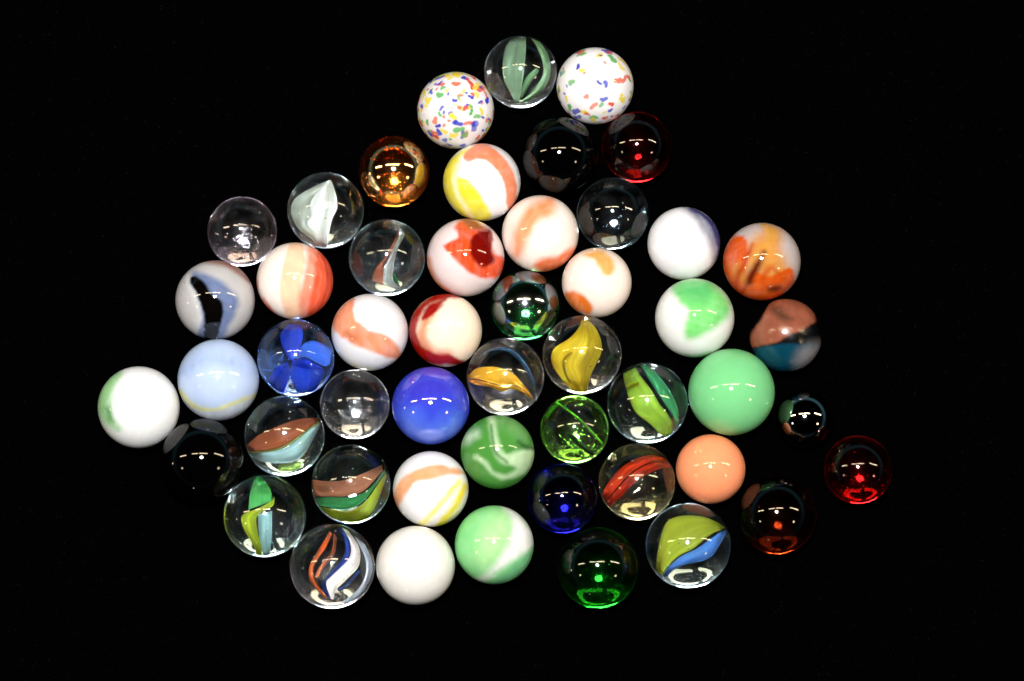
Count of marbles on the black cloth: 50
